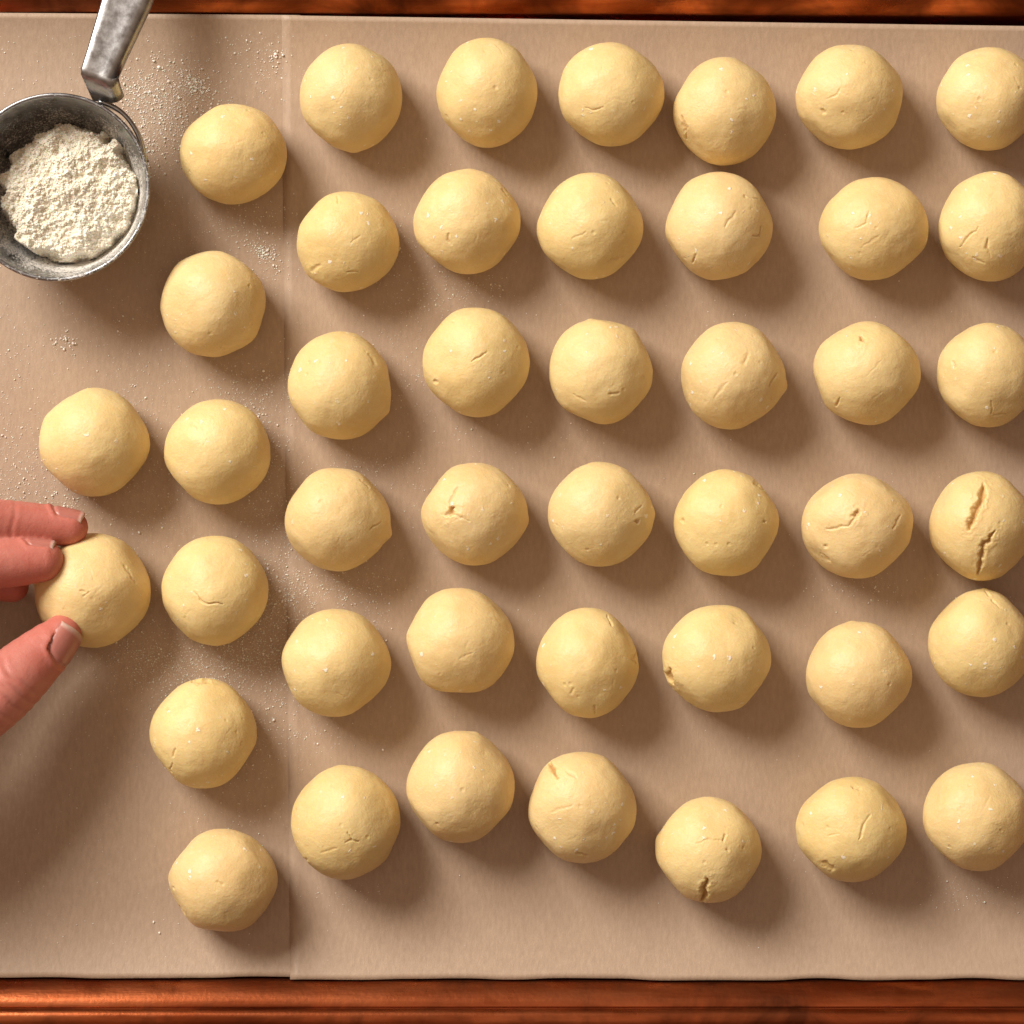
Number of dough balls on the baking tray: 44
